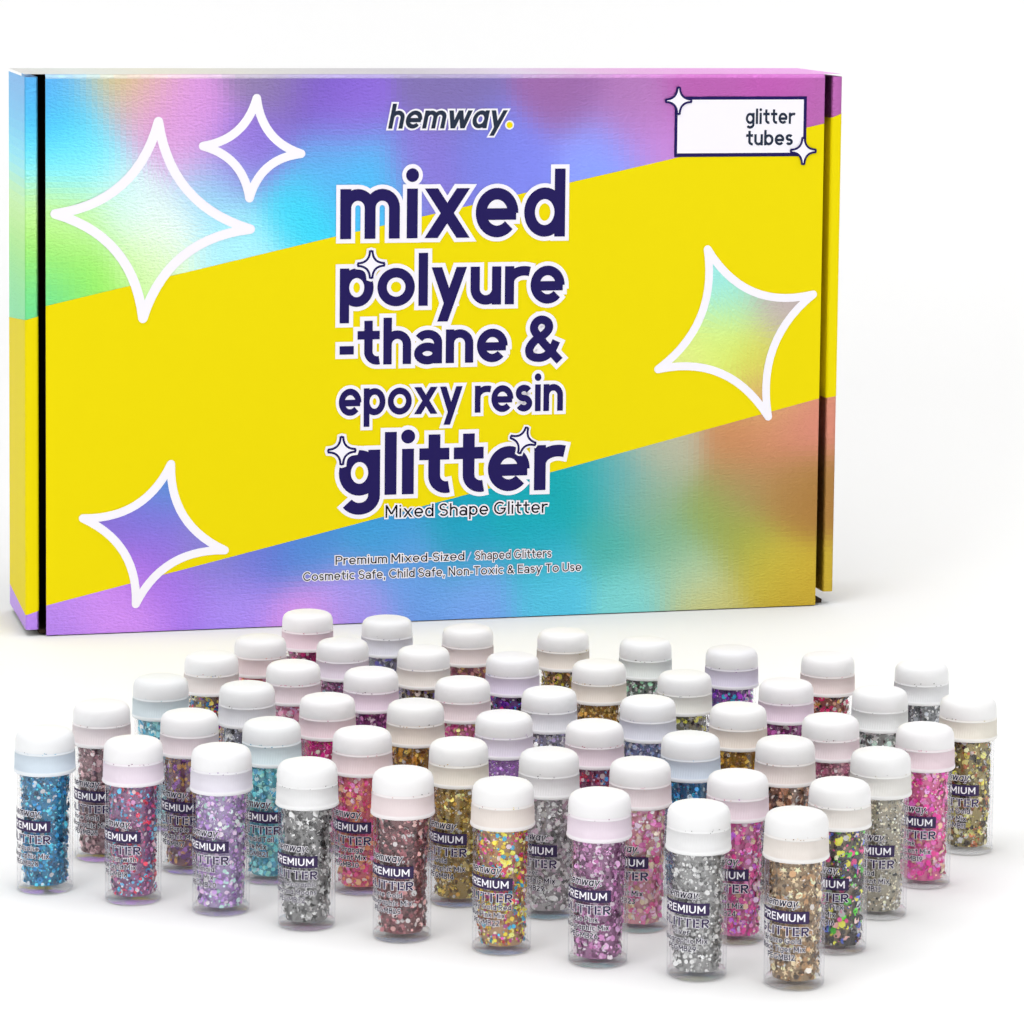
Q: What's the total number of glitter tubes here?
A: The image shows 53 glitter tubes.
